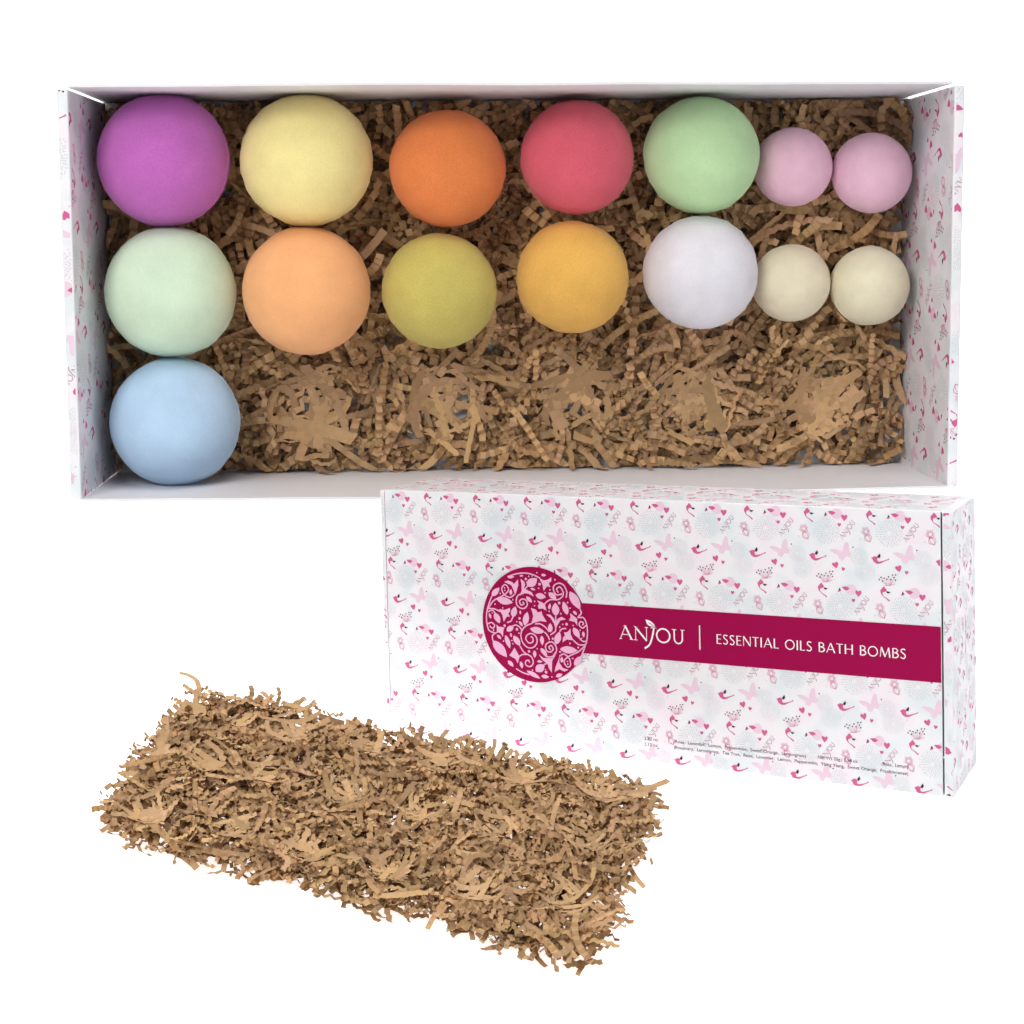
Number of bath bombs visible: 15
